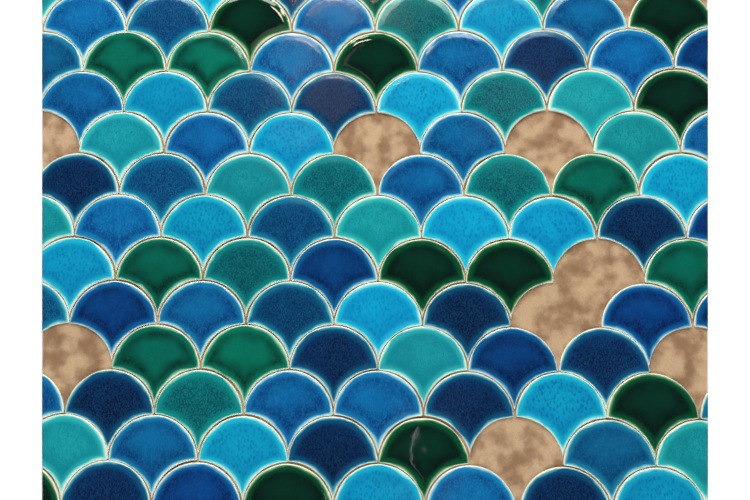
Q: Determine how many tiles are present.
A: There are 100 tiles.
